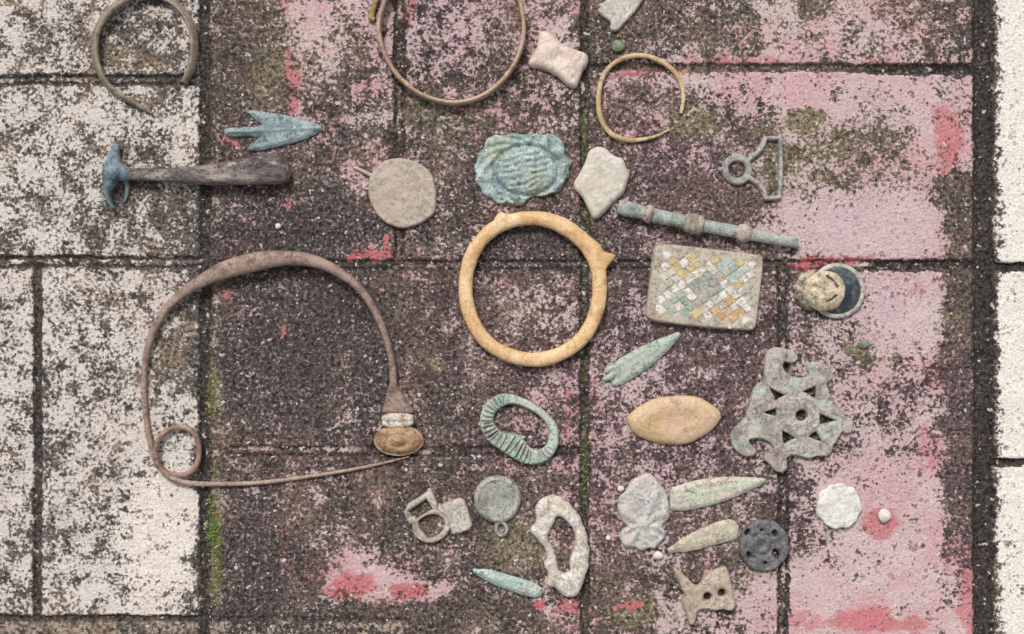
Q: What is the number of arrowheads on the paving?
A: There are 5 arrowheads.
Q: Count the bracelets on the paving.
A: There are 4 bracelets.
